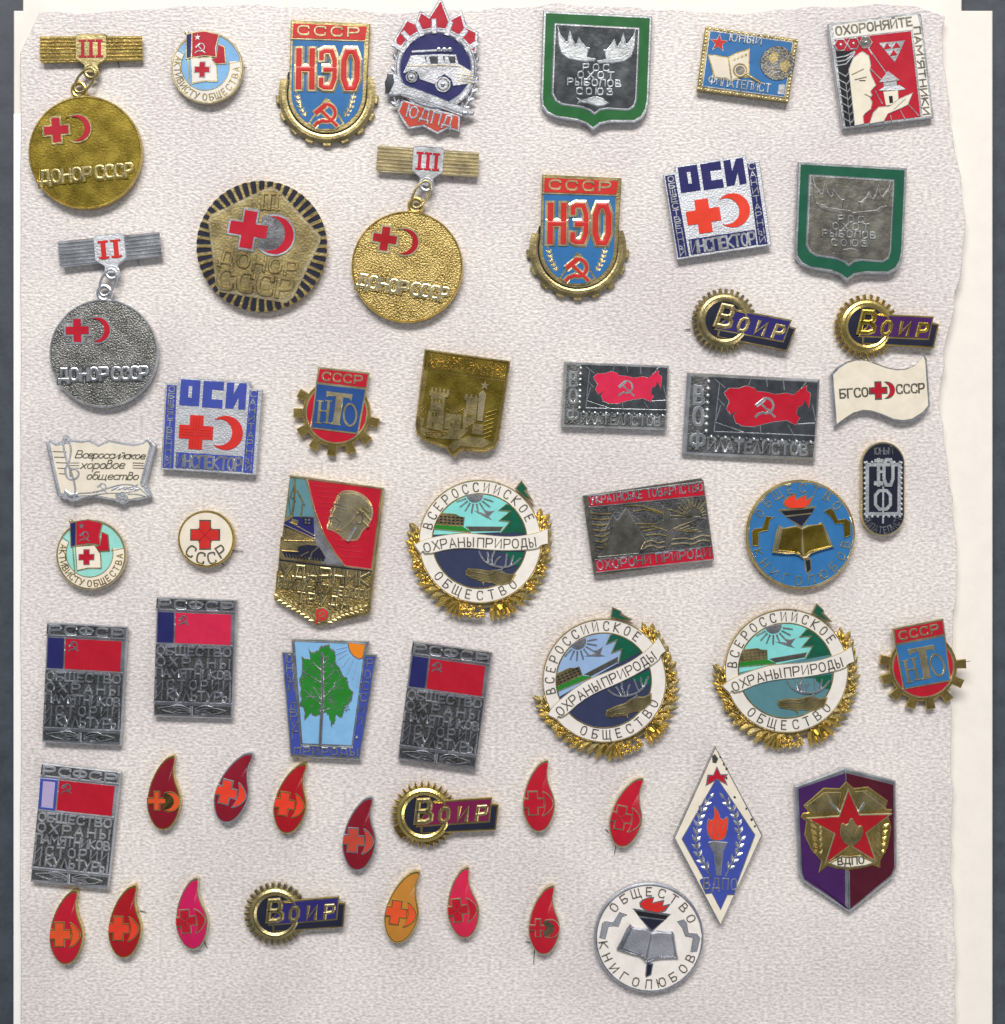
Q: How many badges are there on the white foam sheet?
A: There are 54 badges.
